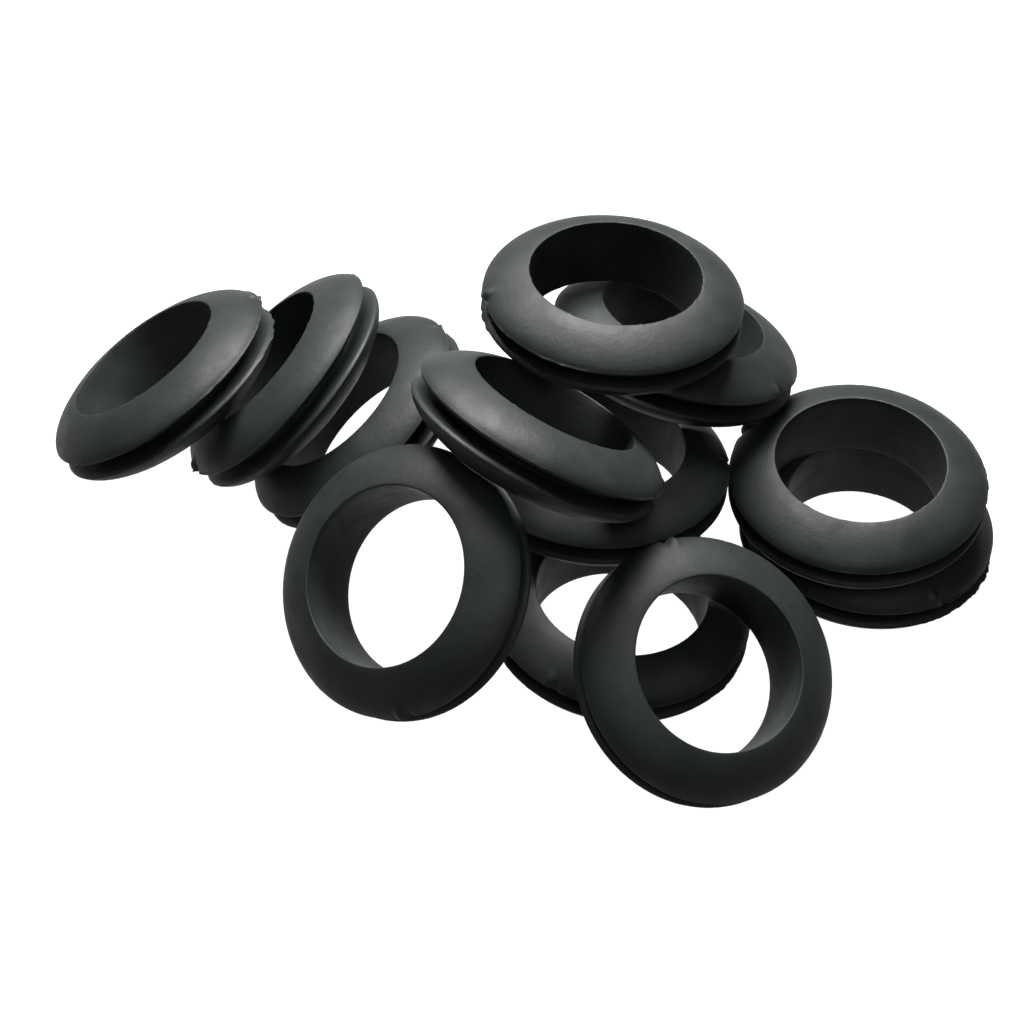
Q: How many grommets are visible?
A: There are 12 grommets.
